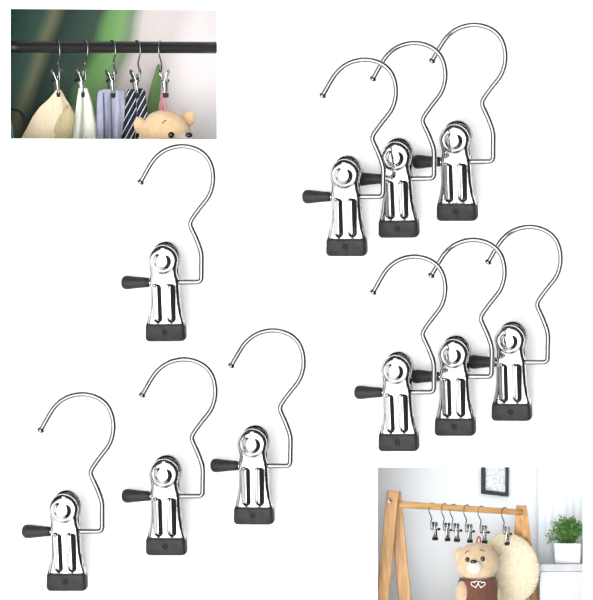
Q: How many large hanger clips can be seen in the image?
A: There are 10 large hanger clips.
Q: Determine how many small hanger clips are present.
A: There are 11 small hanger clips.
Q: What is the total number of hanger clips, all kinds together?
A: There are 21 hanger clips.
